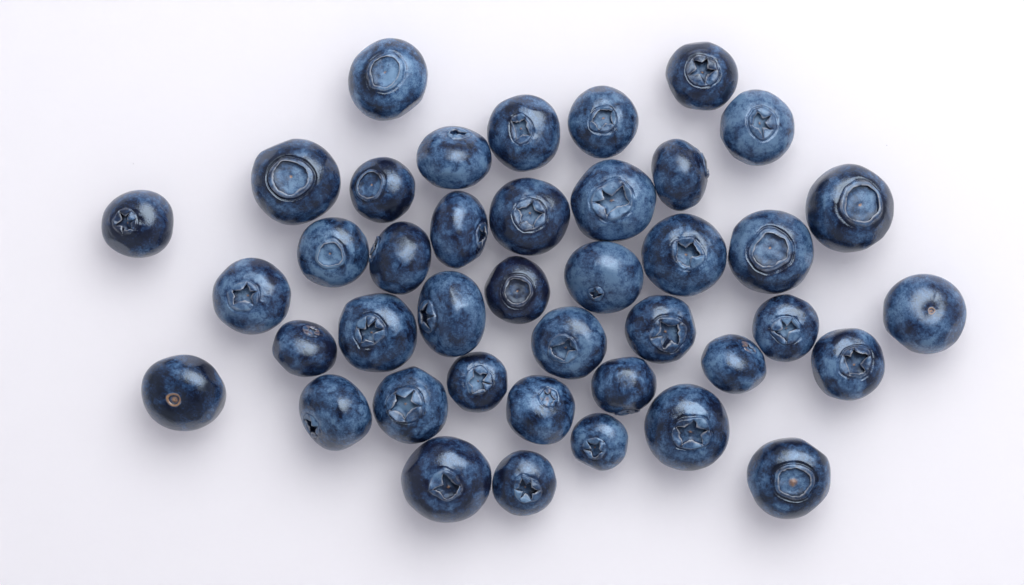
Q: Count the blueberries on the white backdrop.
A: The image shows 41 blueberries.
